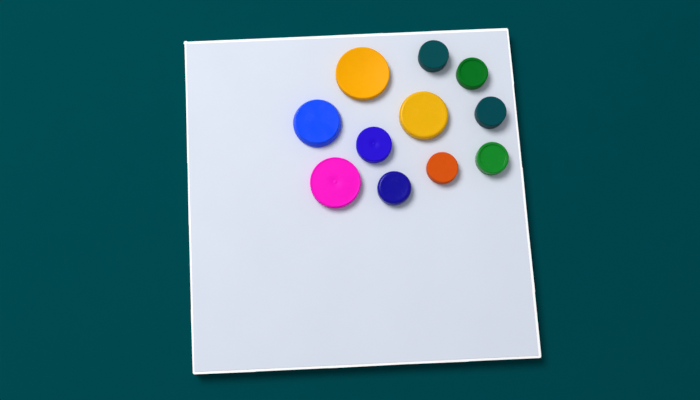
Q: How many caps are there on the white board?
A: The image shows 11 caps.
